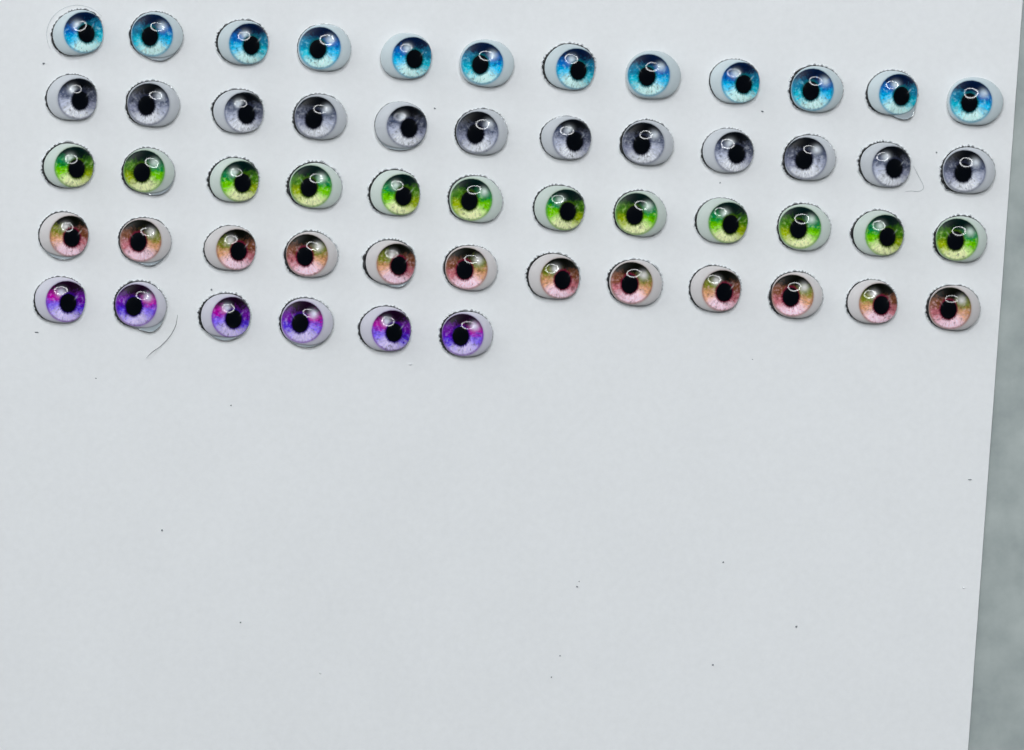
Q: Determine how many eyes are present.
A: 54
